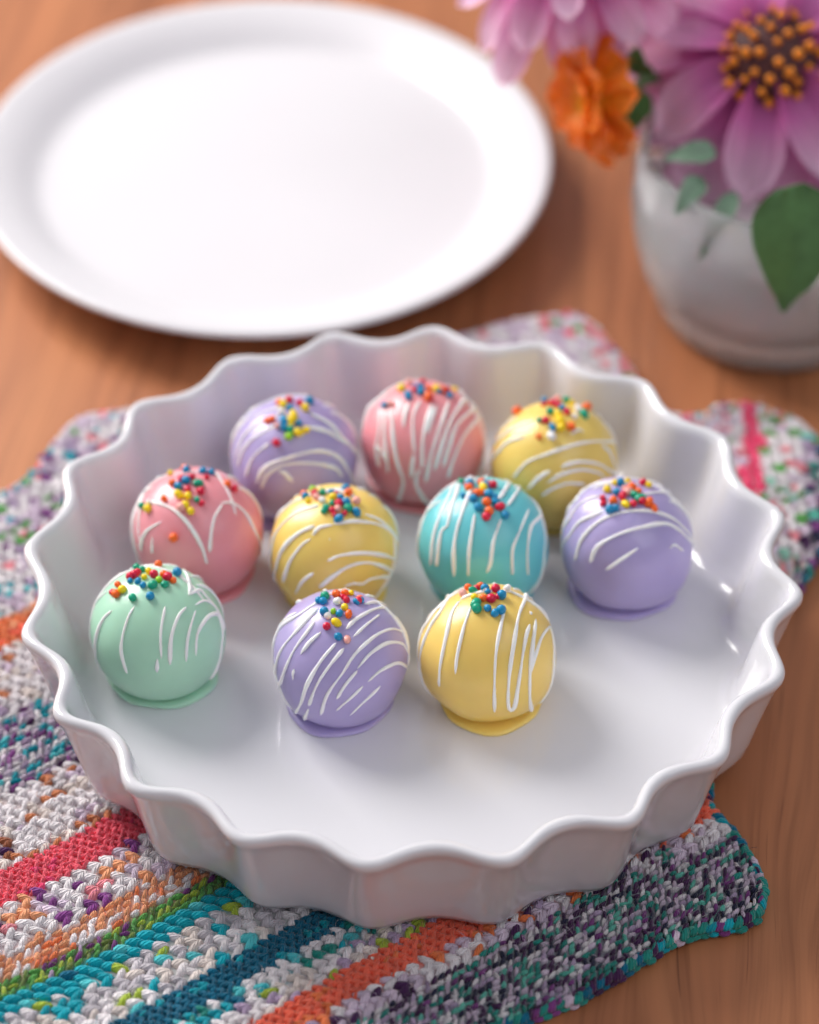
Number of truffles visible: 10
